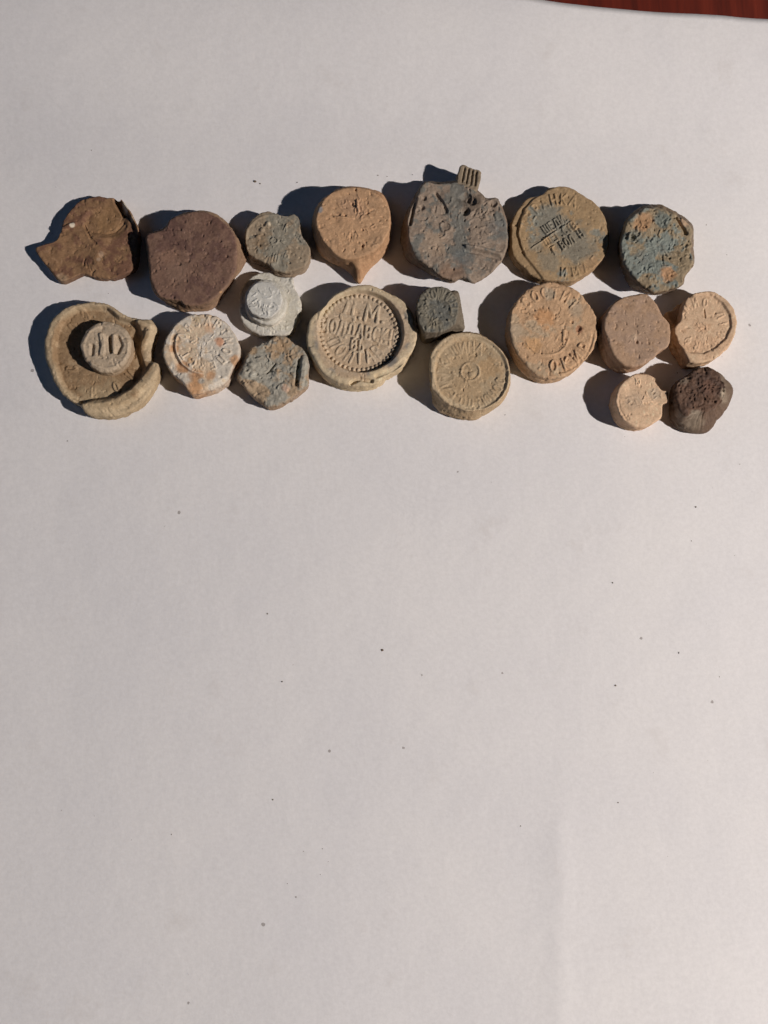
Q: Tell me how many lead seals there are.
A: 19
